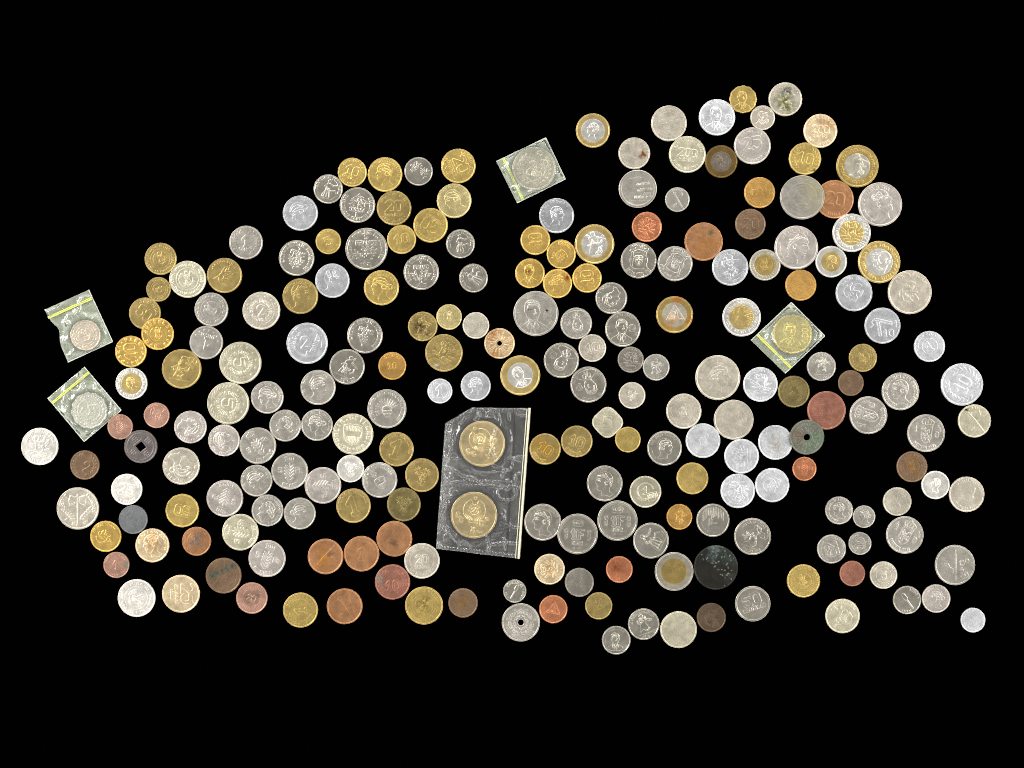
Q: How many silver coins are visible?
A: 134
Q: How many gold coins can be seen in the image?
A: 51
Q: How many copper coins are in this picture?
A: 26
